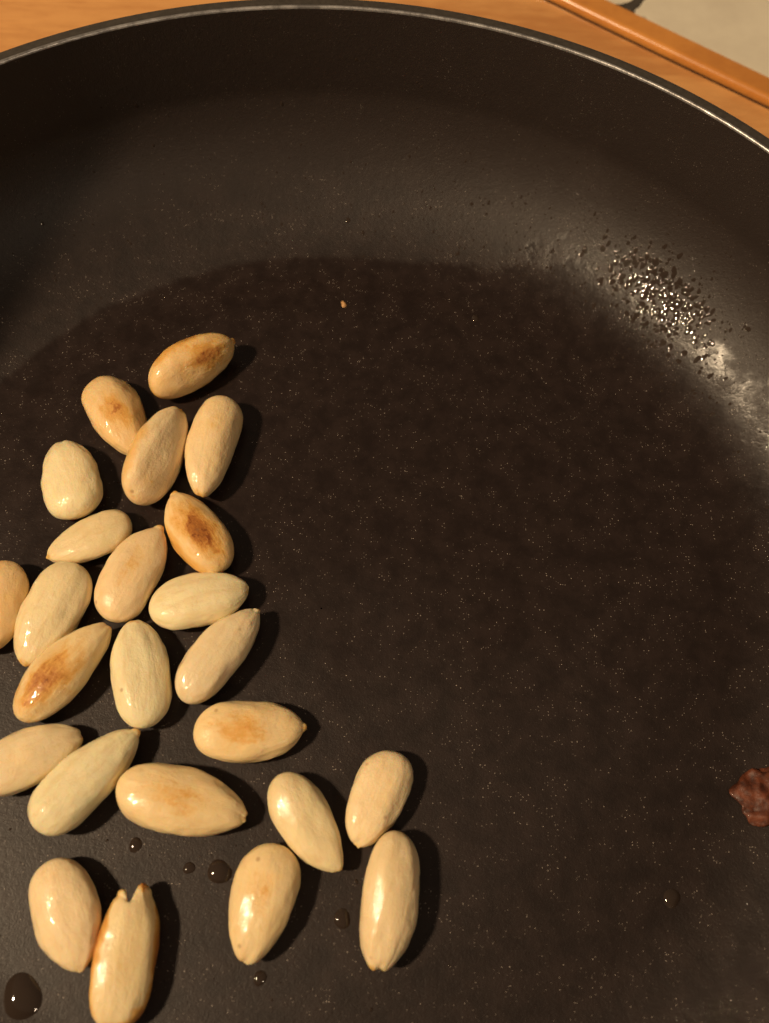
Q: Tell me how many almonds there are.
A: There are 24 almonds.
